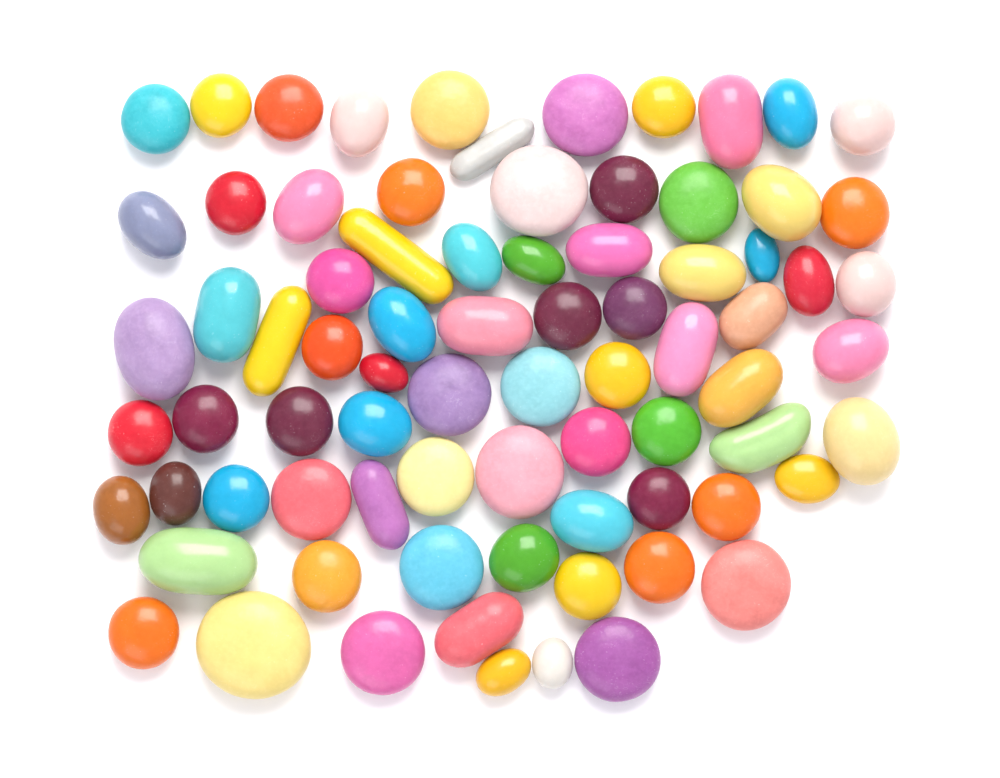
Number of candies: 78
